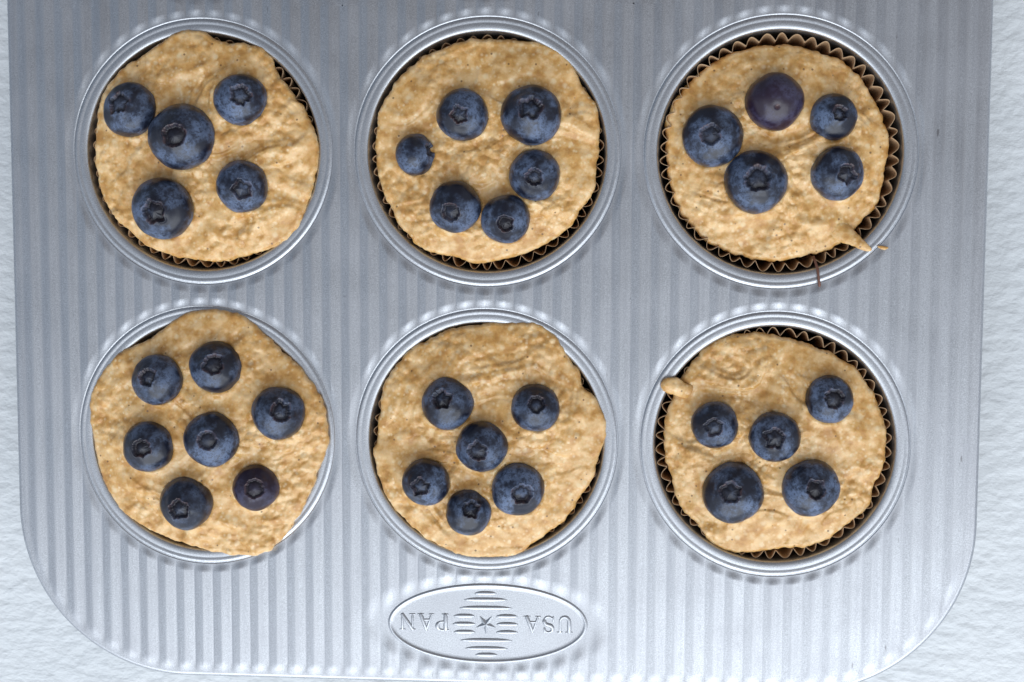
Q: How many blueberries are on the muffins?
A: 34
